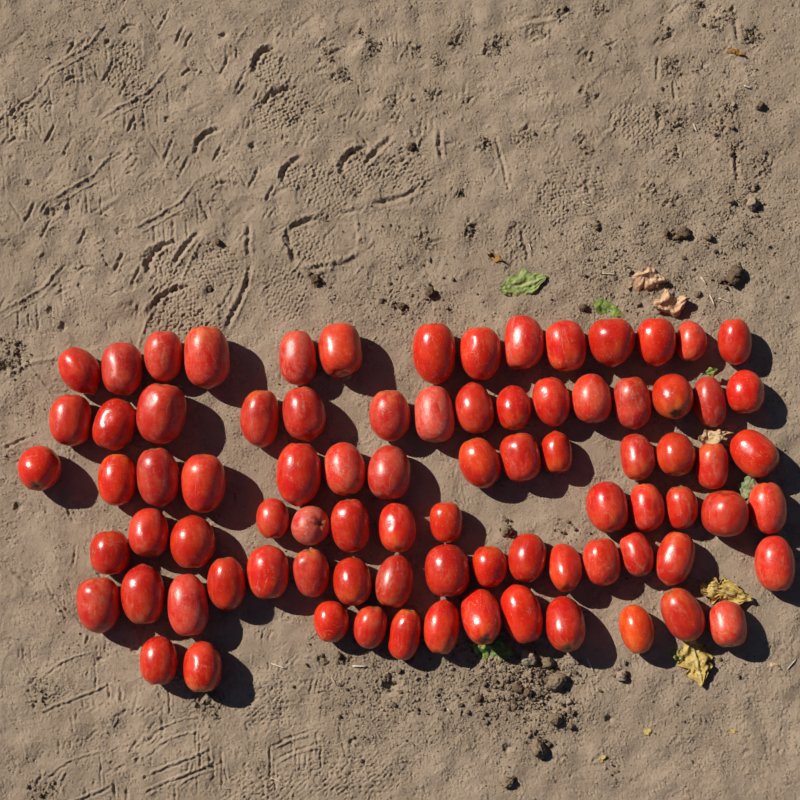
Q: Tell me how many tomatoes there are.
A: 84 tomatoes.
